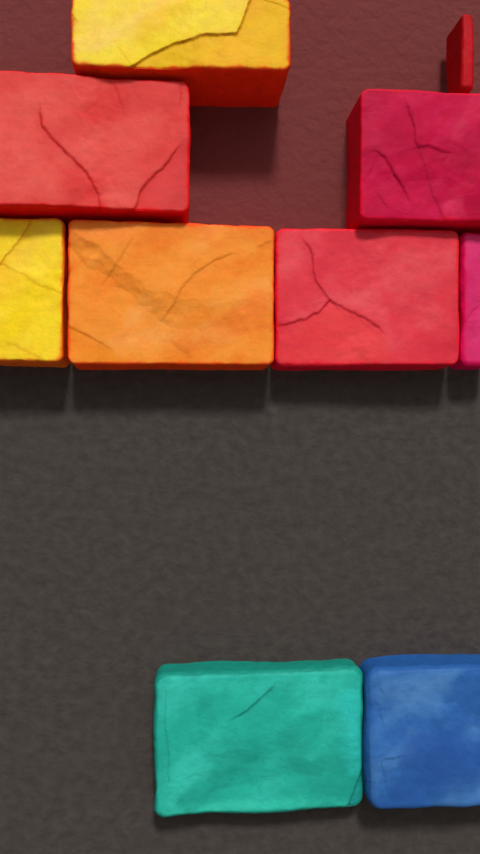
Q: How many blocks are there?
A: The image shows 10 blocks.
